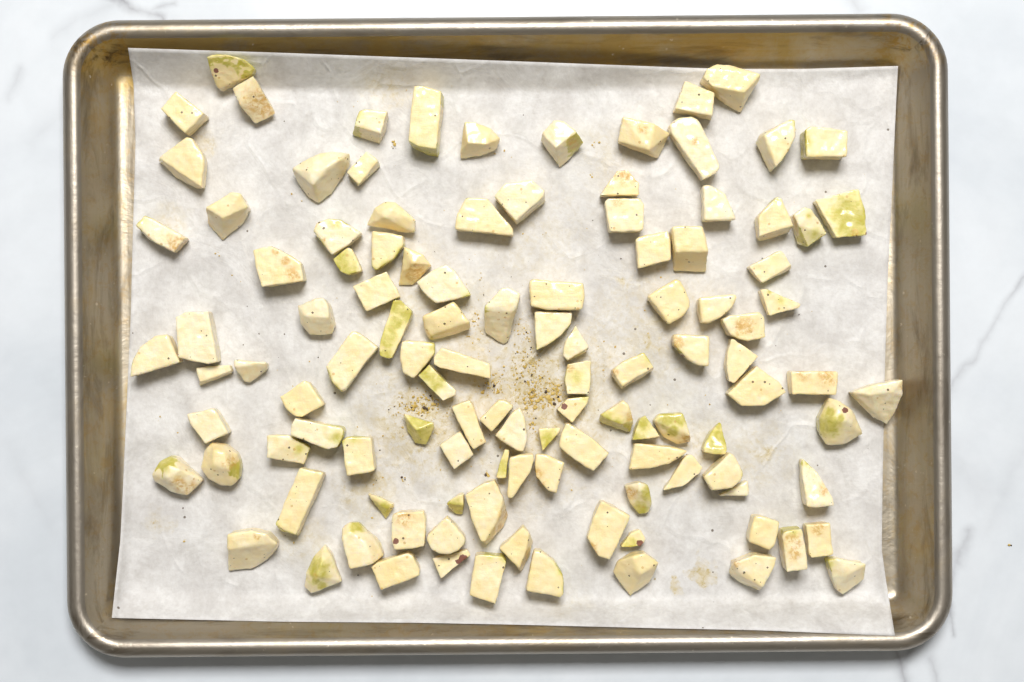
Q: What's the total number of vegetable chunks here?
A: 114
